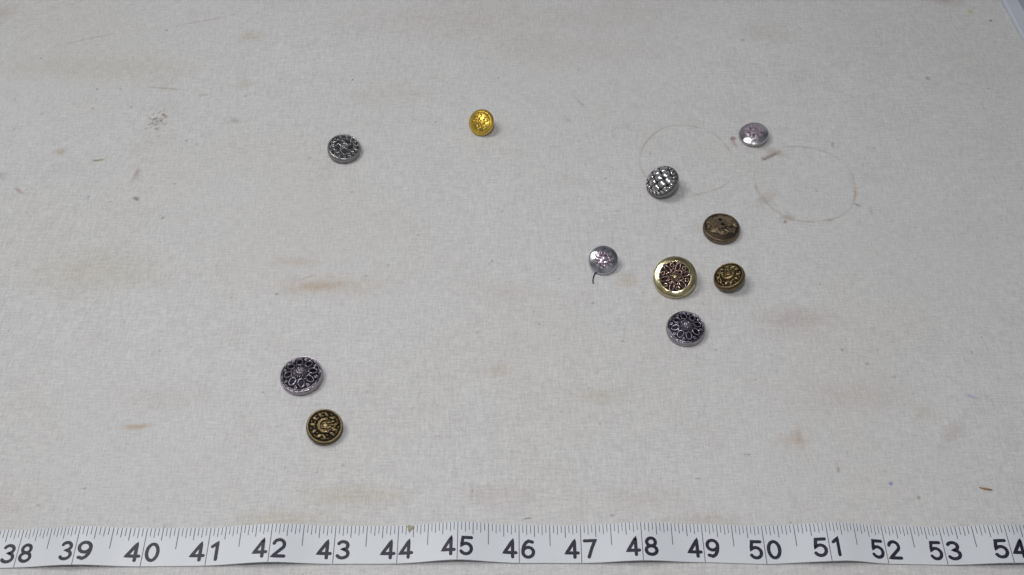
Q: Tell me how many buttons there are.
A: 11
